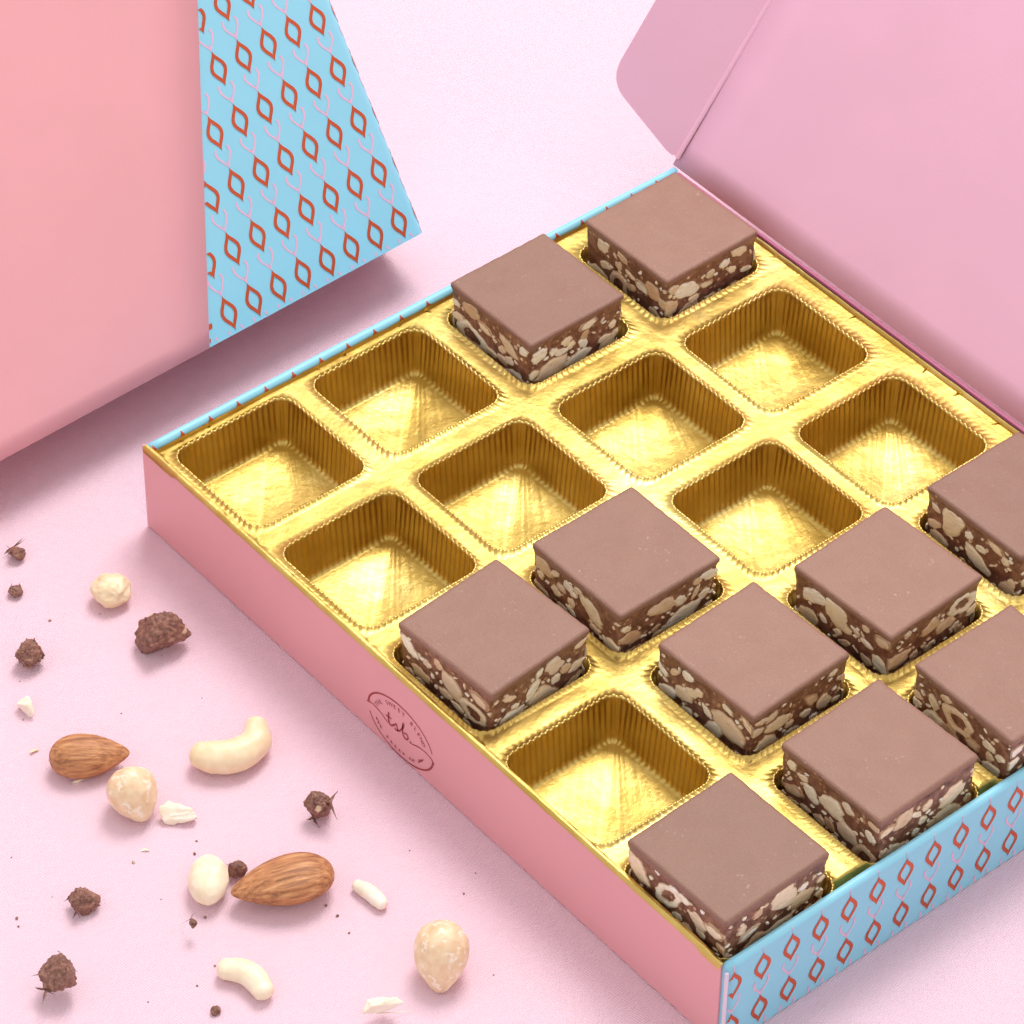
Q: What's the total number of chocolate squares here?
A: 10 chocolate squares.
